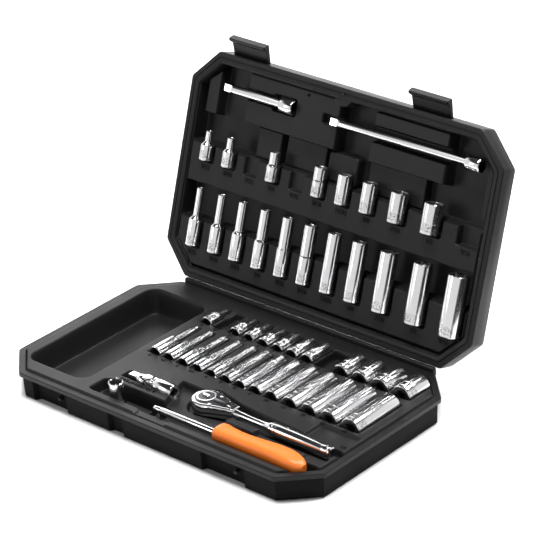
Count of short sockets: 20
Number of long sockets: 24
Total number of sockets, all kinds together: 44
